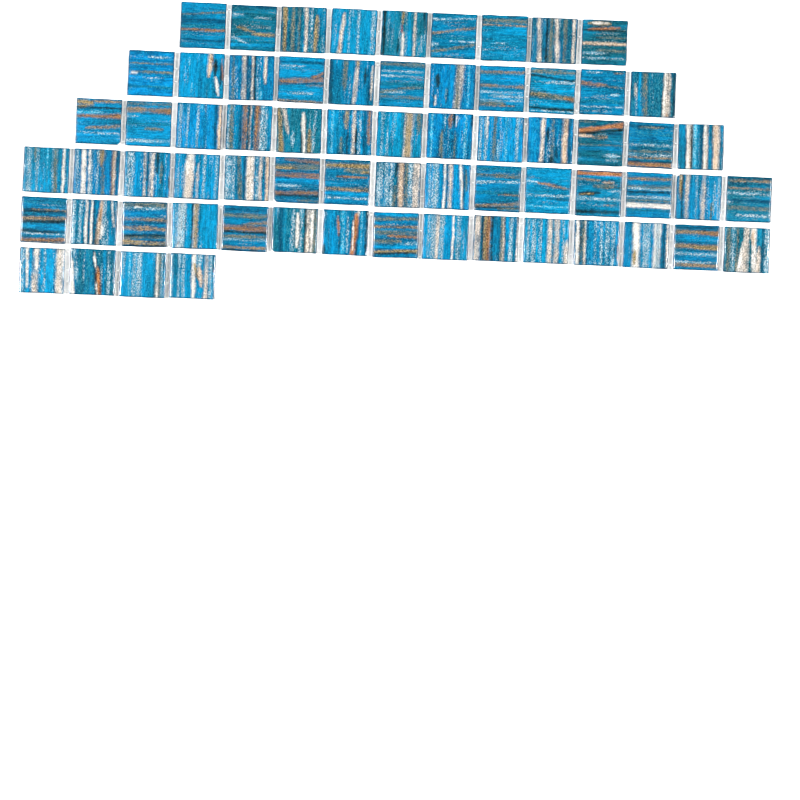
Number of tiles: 67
